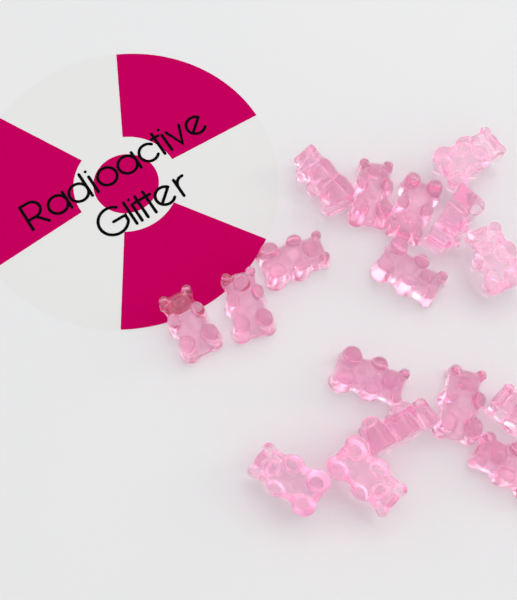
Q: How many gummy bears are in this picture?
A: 17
